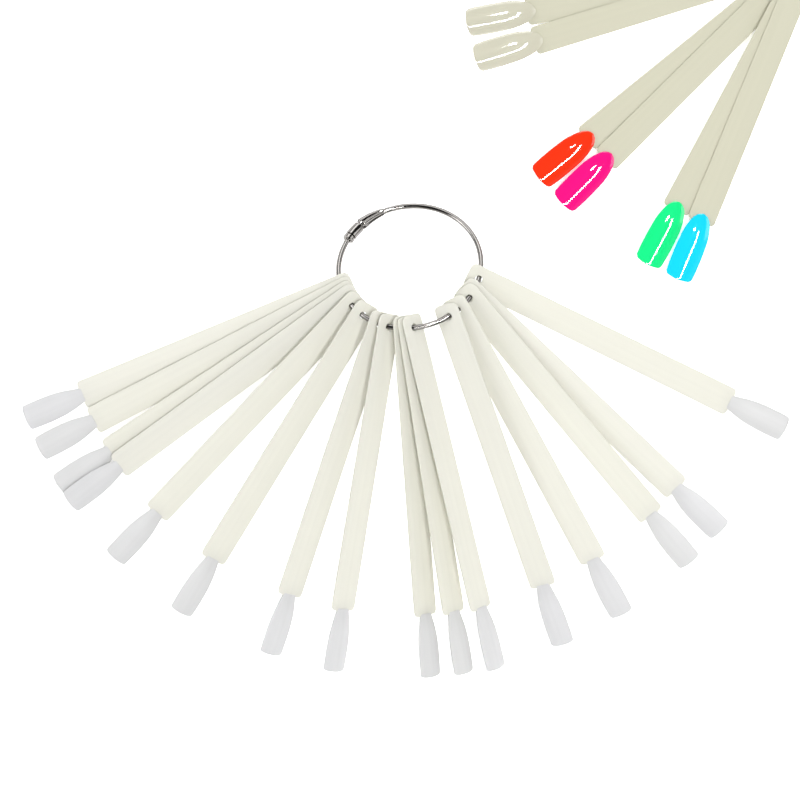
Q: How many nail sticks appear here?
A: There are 22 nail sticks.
